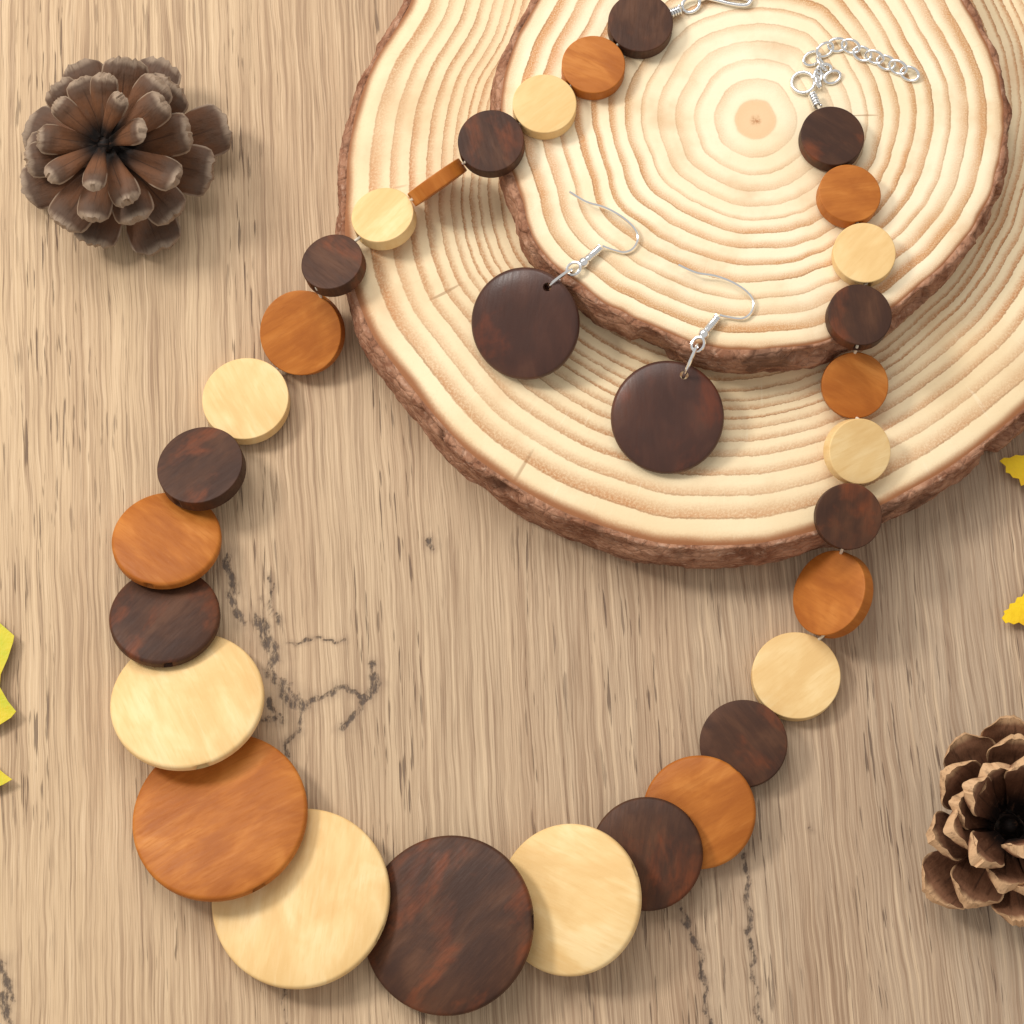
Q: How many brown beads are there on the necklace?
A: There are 11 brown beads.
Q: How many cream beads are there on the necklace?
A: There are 9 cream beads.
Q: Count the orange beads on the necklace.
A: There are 9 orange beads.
